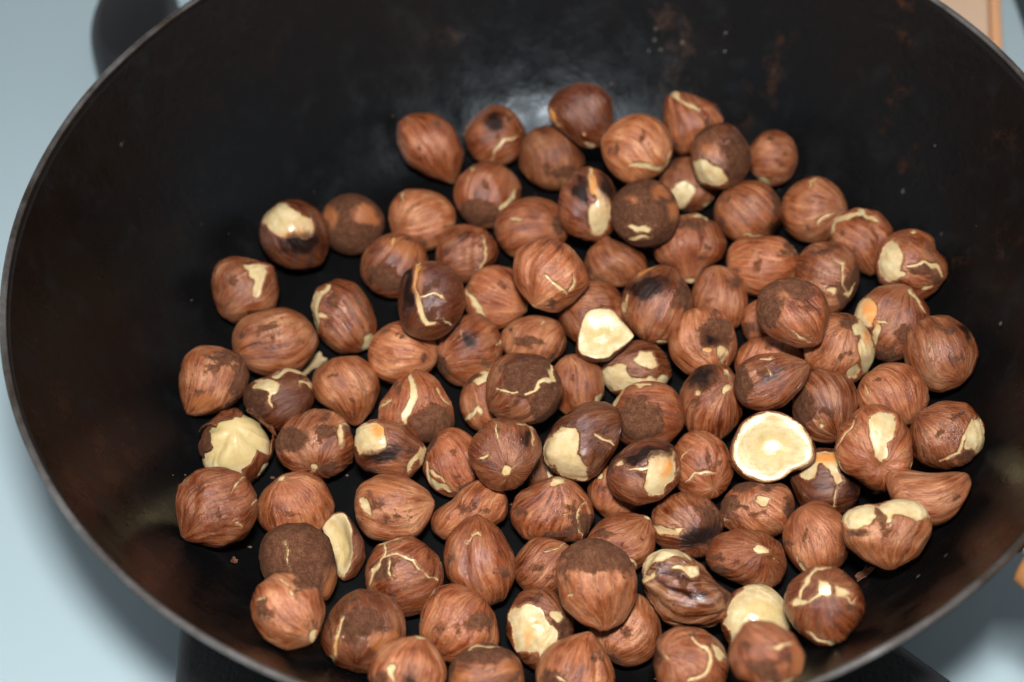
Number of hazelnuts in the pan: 104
